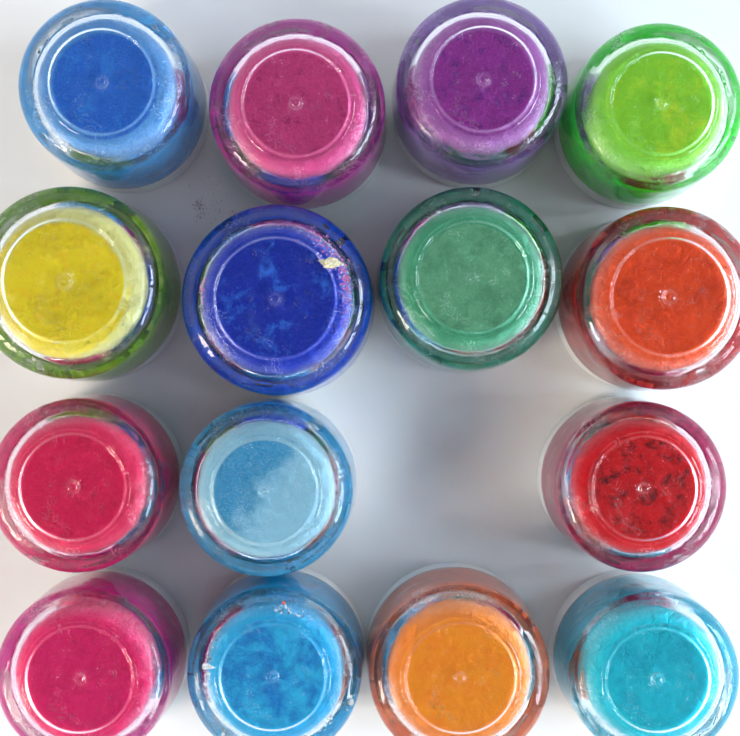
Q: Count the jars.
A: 15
